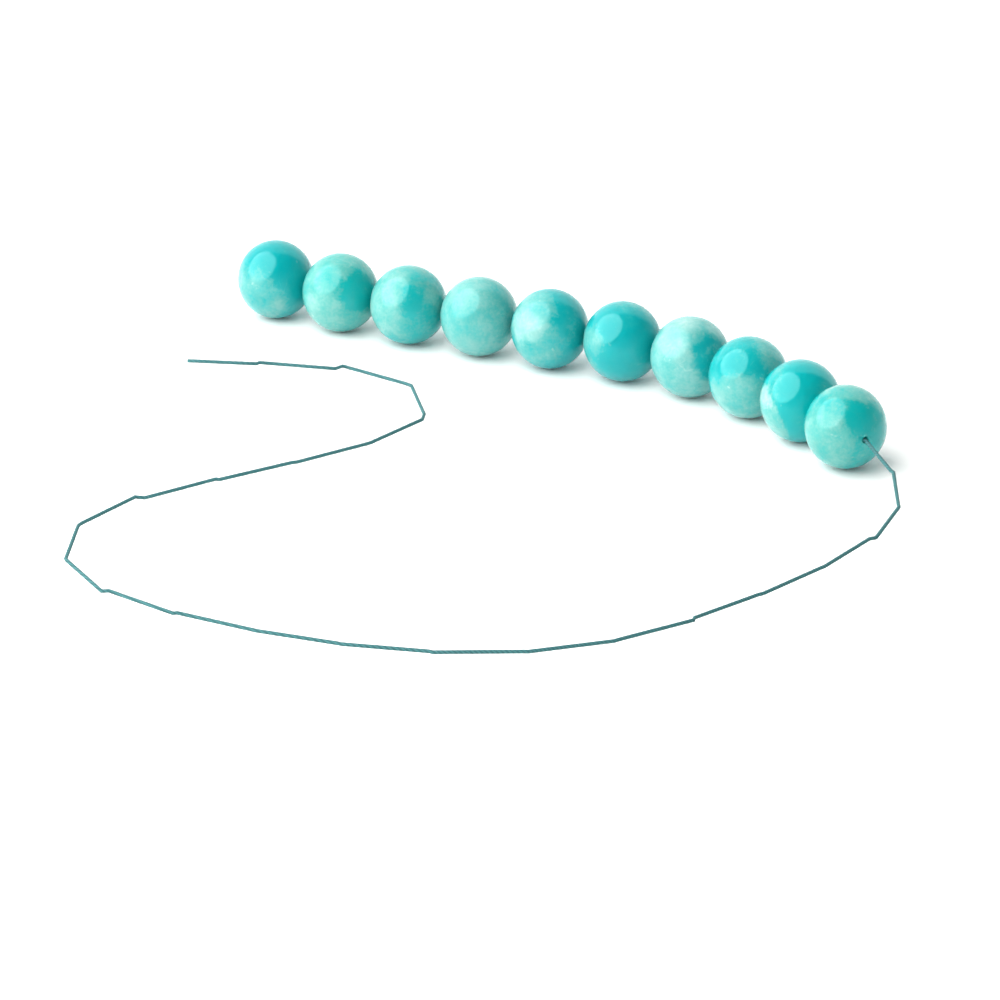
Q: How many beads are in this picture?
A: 10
